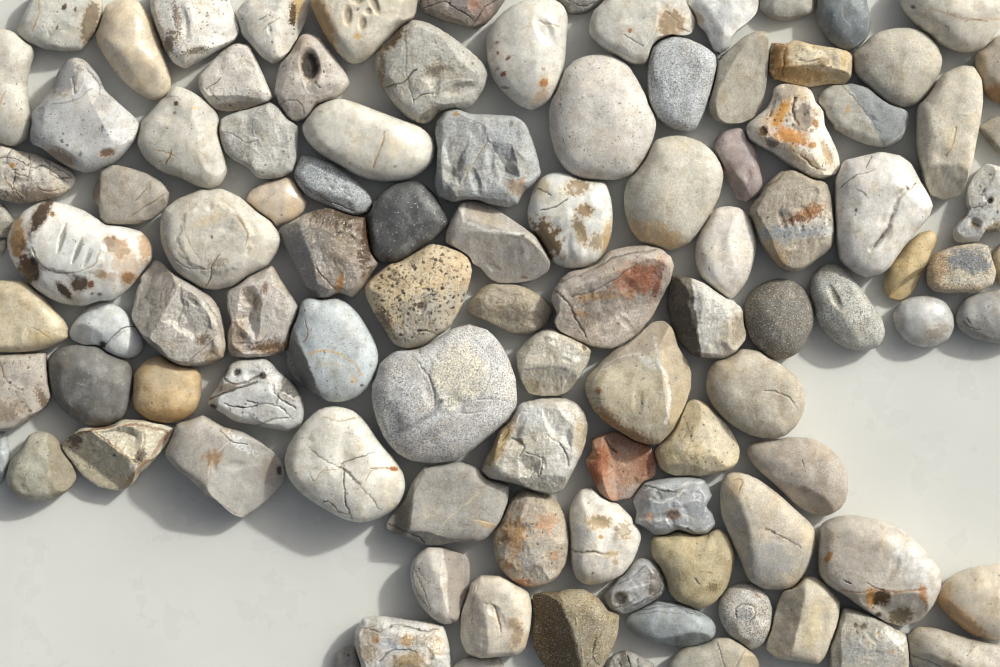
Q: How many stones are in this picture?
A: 105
